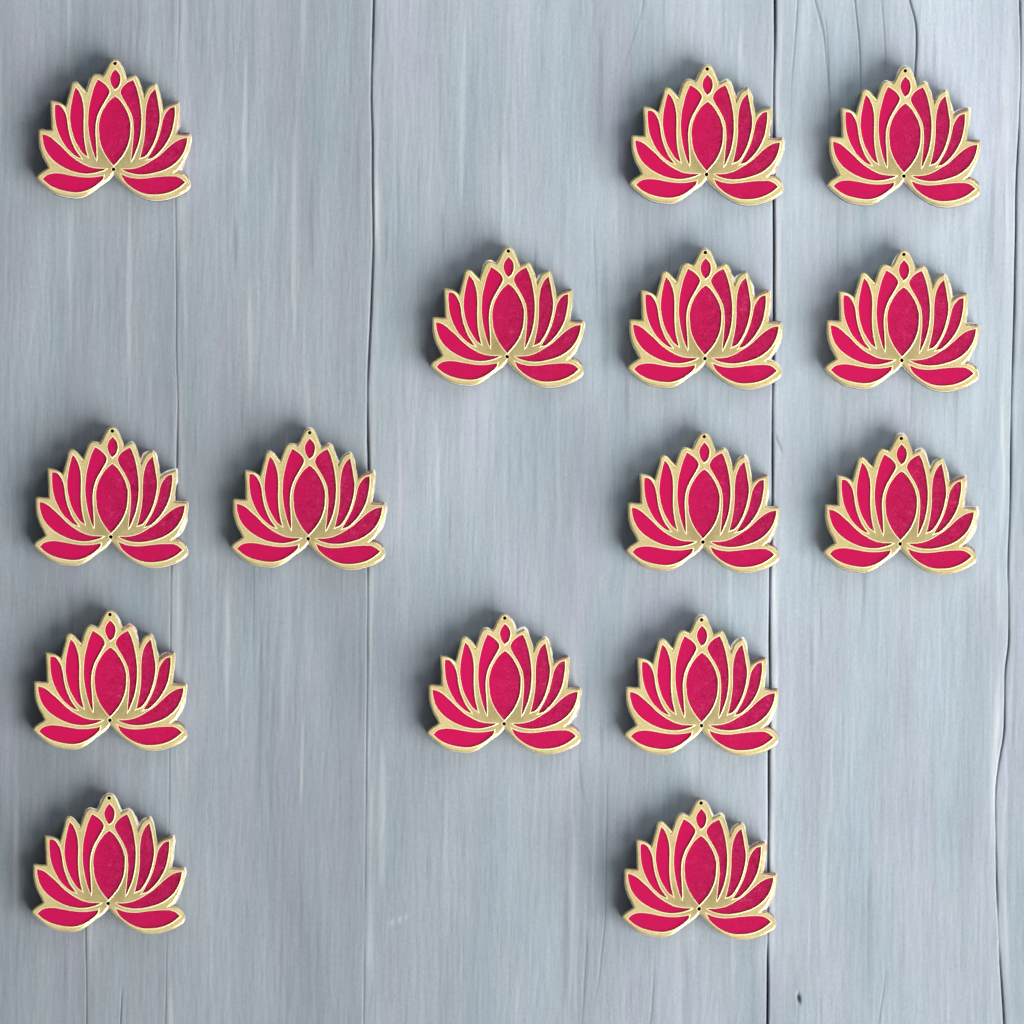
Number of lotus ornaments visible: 15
